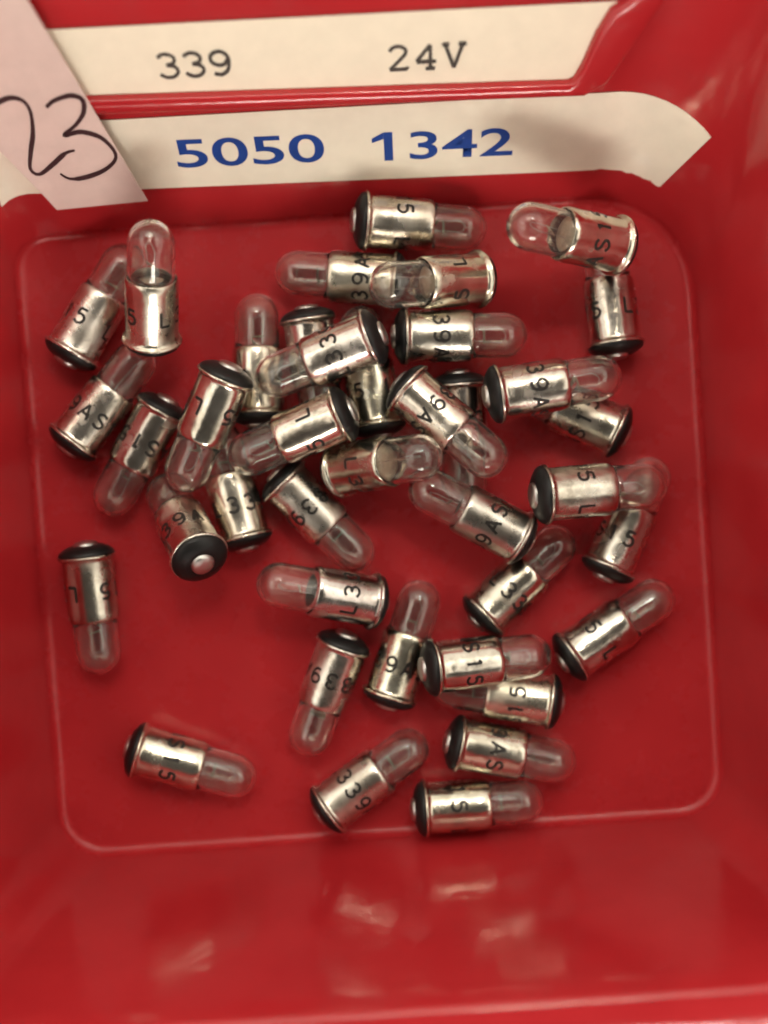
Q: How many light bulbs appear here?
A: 39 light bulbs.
